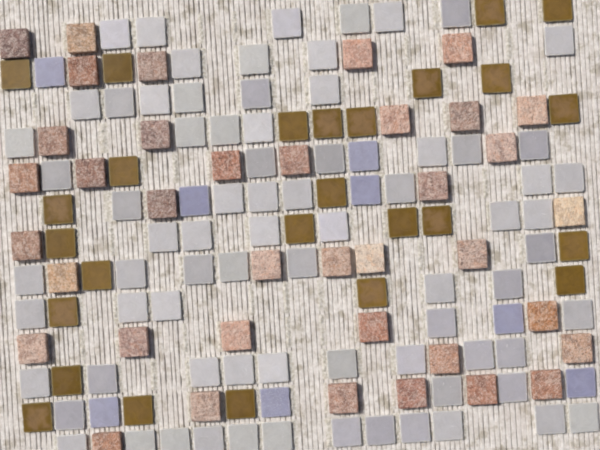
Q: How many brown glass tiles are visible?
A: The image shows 26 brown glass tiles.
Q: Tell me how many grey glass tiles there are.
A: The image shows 76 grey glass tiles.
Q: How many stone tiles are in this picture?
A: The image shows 38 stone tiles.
